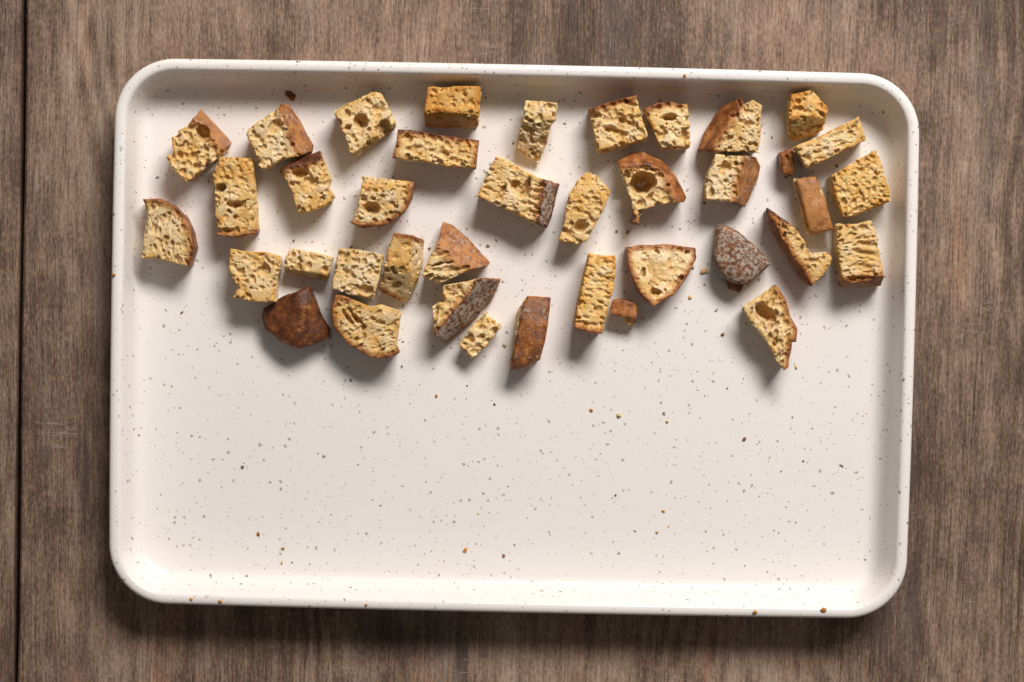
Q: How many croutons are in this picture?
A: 39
